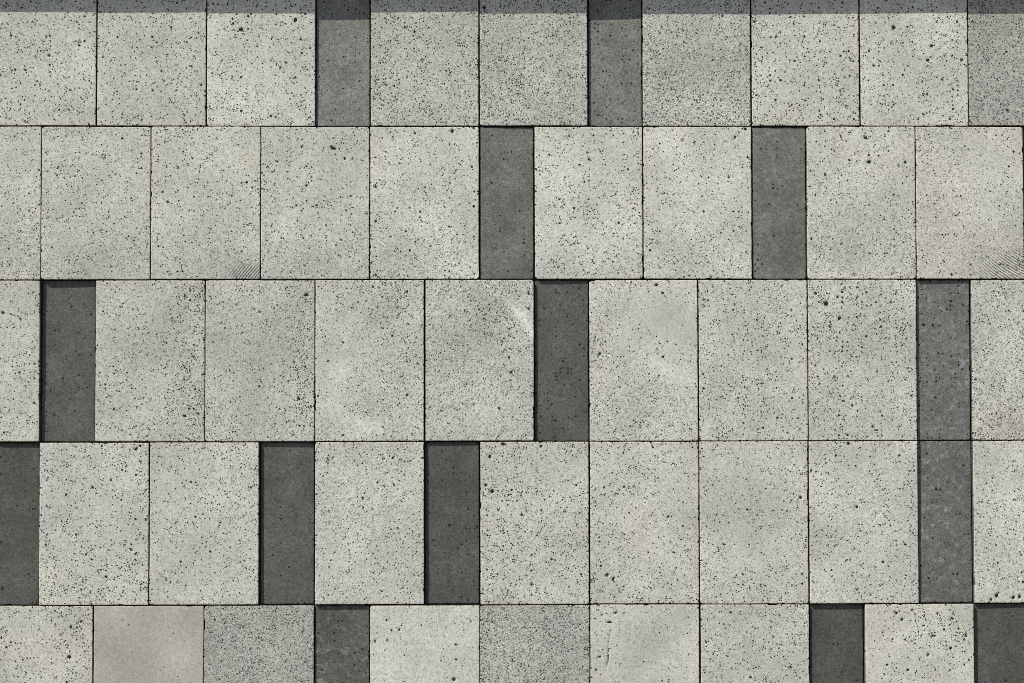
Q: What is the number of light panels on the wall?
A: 43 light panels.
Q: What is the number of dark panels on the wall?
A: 14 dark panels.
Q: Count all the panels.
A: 57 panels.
